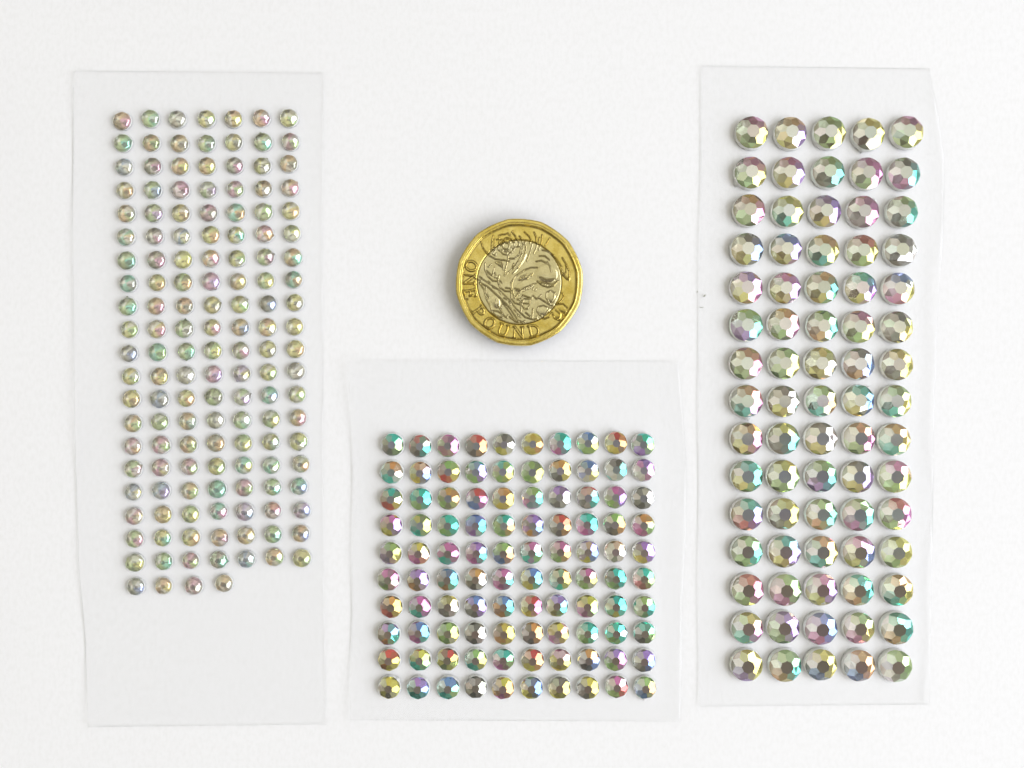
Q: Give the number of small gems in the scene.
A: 144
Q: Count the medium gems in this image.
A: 100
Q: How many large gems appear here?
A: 75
